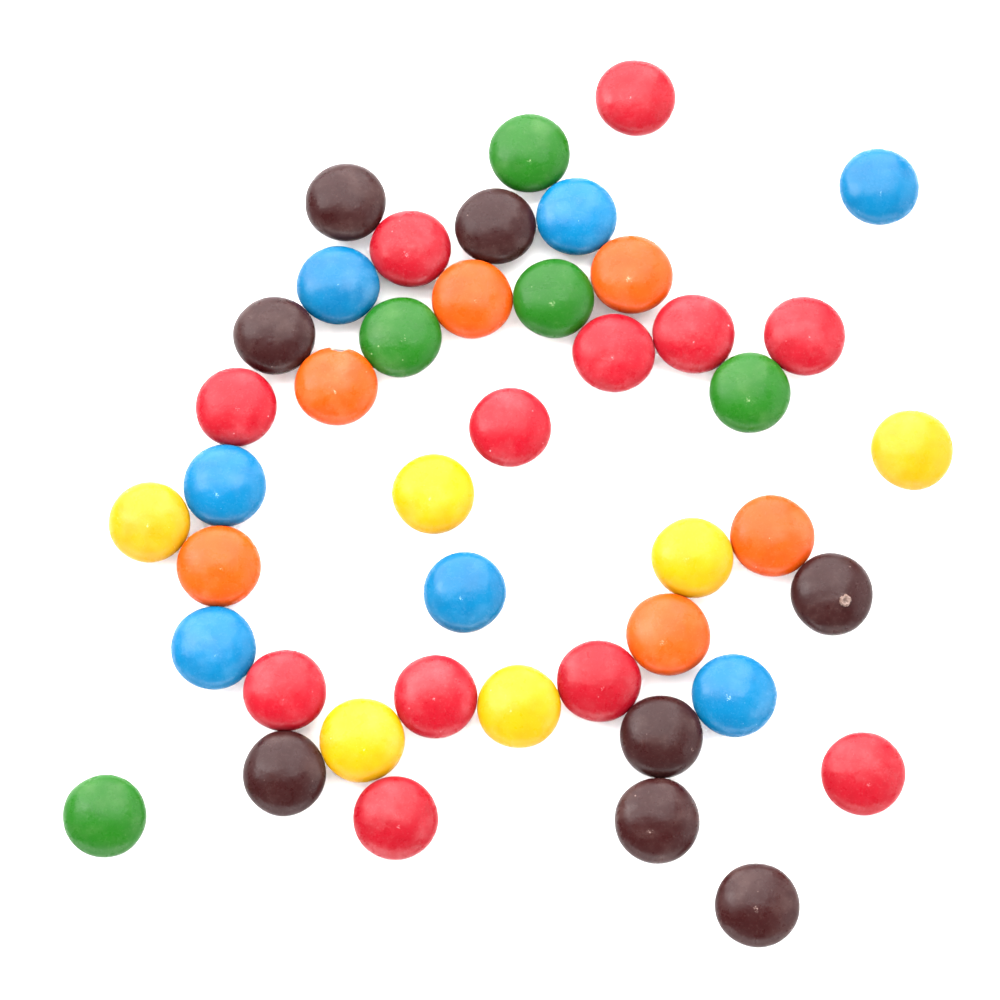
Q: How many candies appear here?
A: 44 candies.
